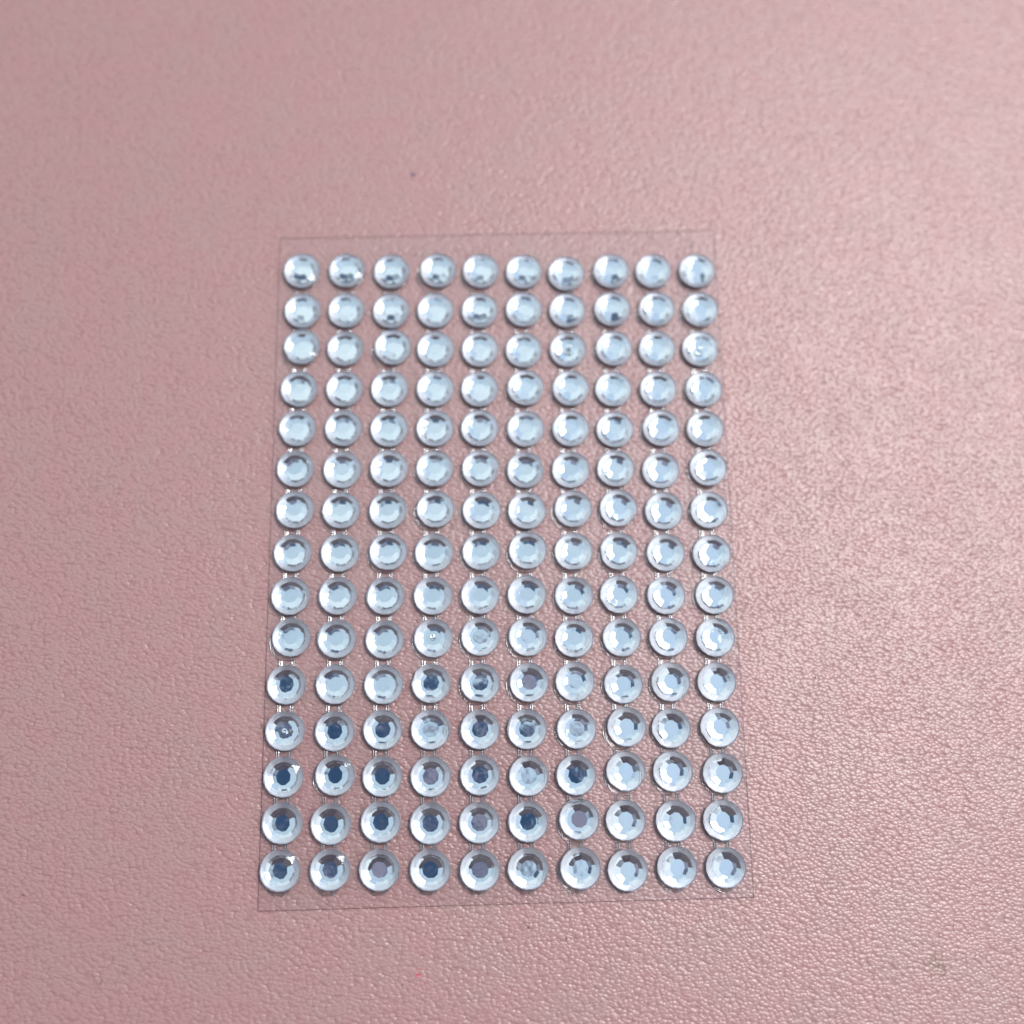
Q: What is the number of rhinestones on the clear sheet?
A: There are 150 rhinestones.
